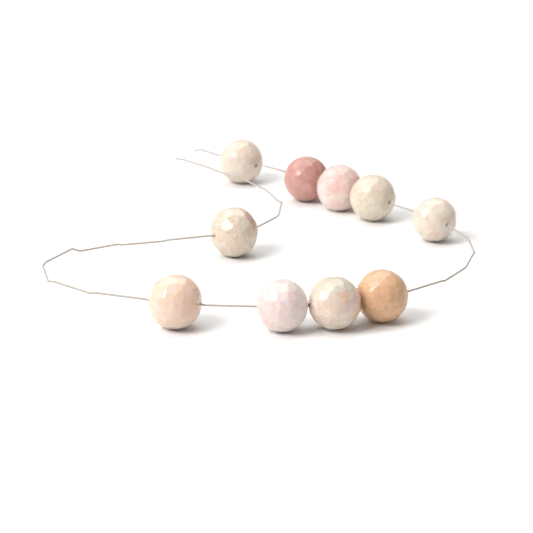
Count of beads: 10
